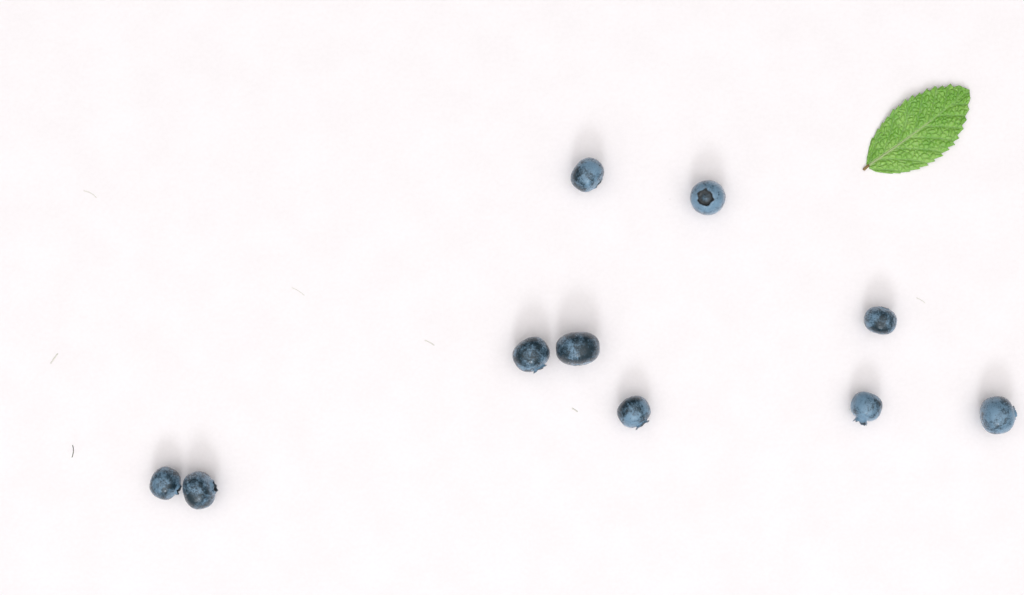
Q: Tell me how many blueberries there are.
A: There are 10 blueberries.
